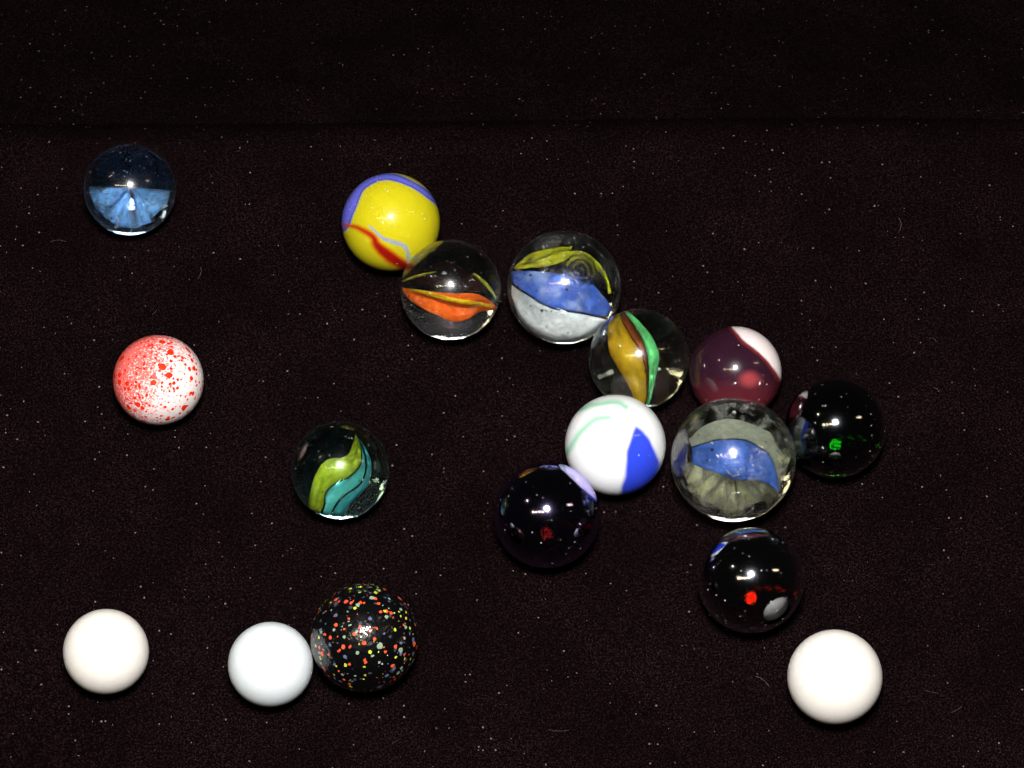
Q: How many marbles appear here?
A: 17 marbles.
